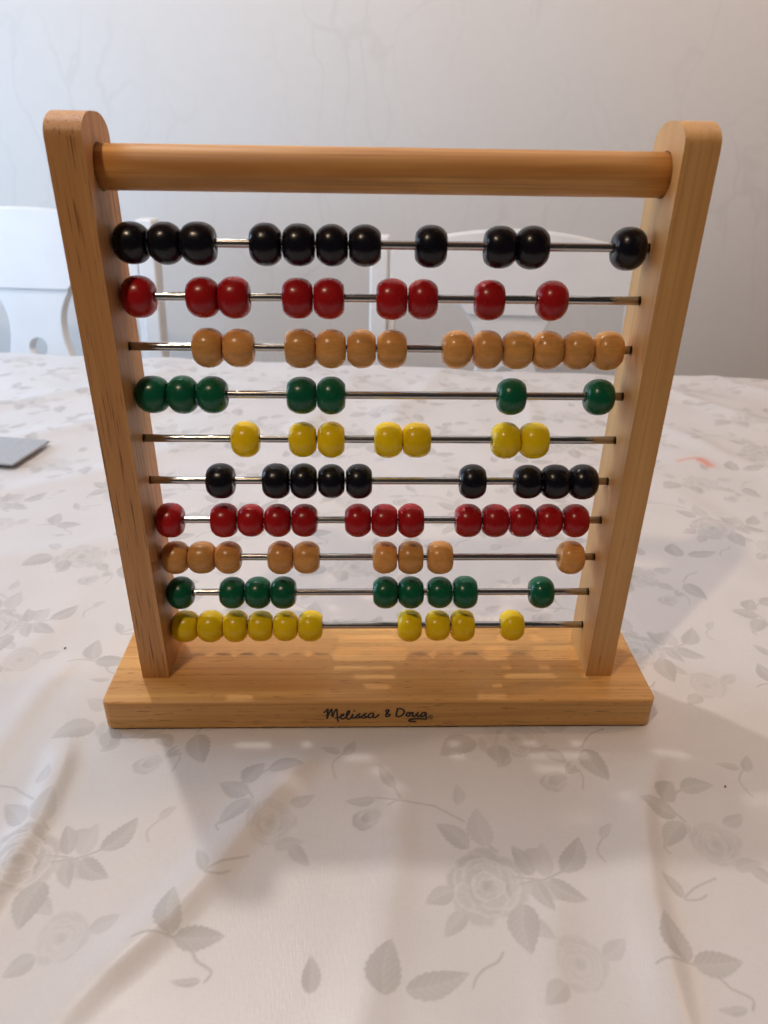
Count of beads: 96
